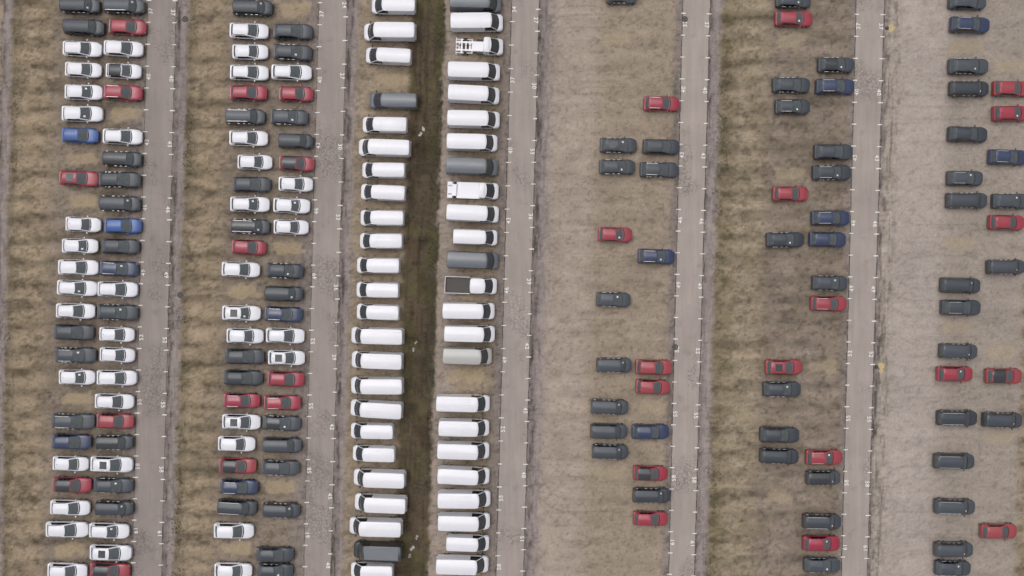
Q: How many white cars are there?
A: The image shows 44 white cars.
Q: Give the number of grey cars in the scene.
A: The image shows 75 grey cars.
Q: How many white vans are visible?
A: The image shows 39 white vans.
